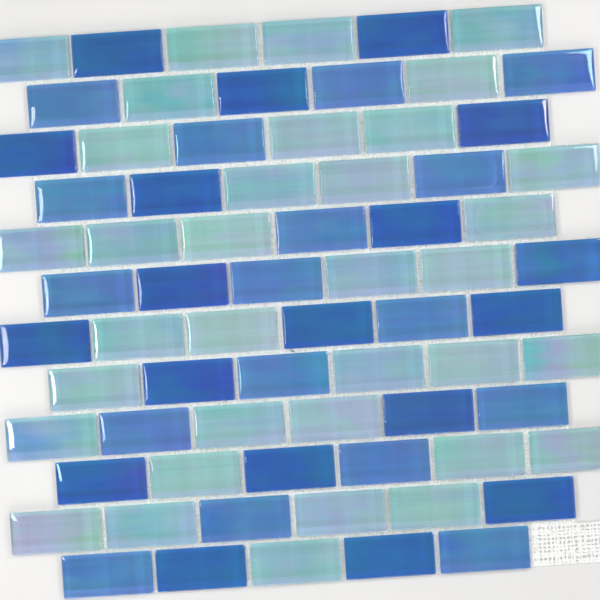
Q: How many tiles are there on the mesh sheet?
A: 71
